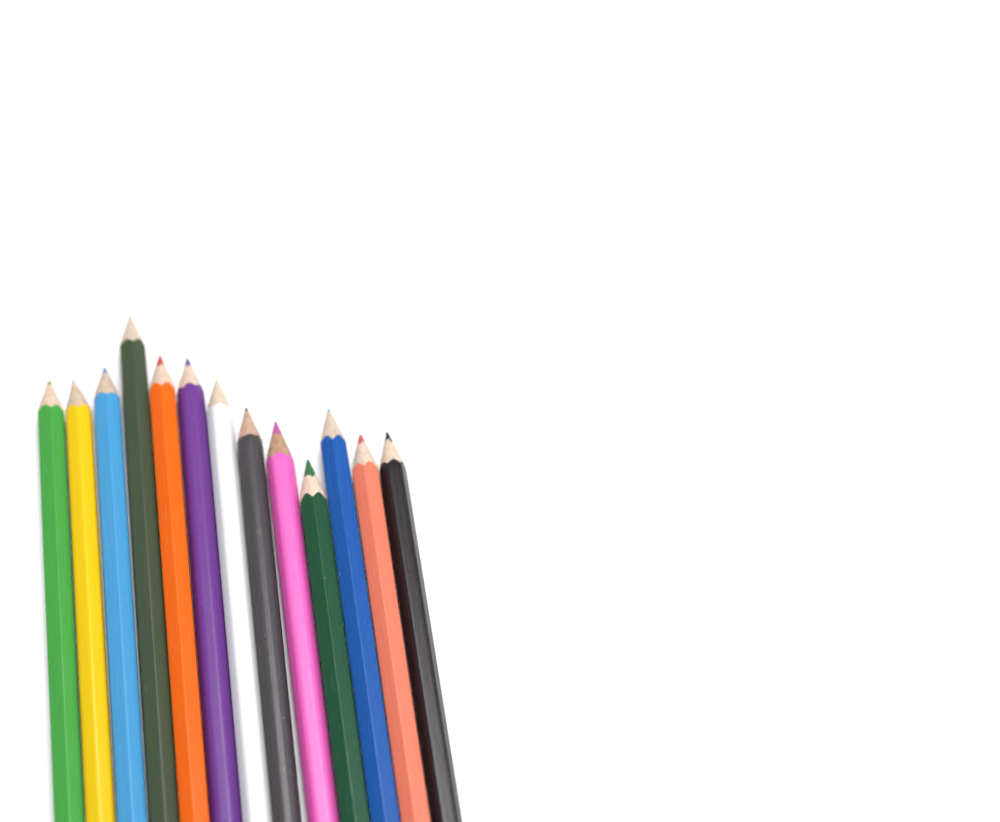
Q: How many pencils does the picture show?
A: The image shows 13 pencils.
